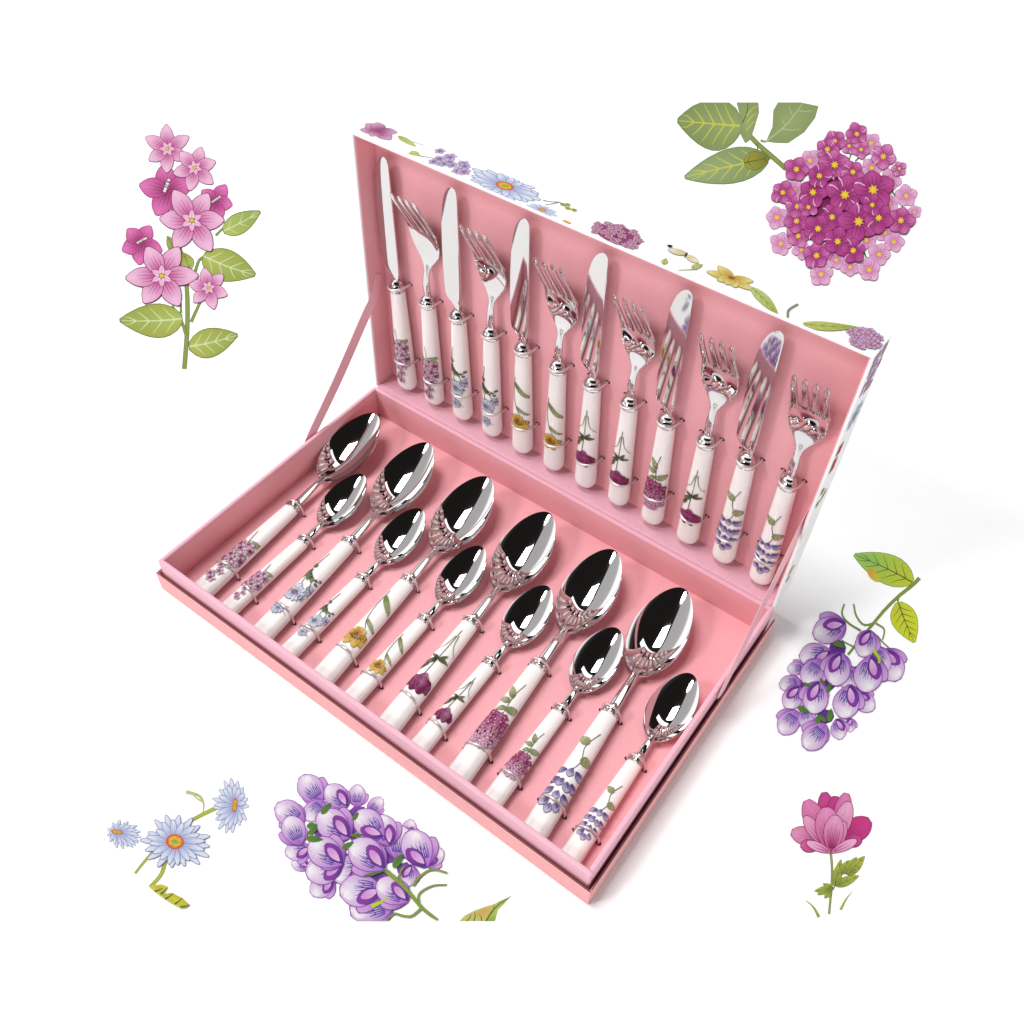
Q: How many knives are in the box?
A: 6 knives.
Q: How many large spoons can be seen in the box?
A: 6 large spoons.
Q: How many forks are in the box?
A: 6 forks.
